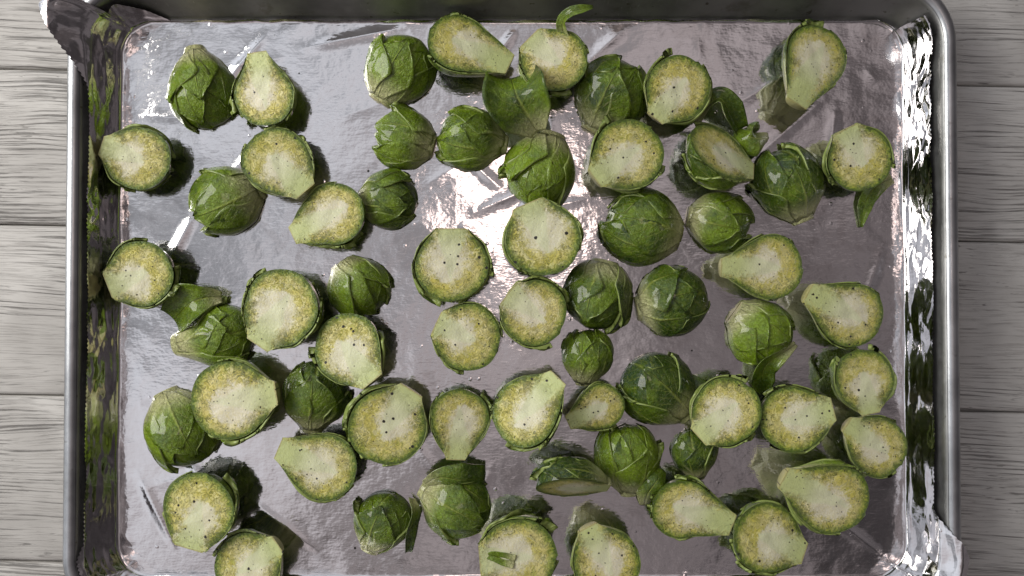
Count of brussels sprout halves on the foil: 62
